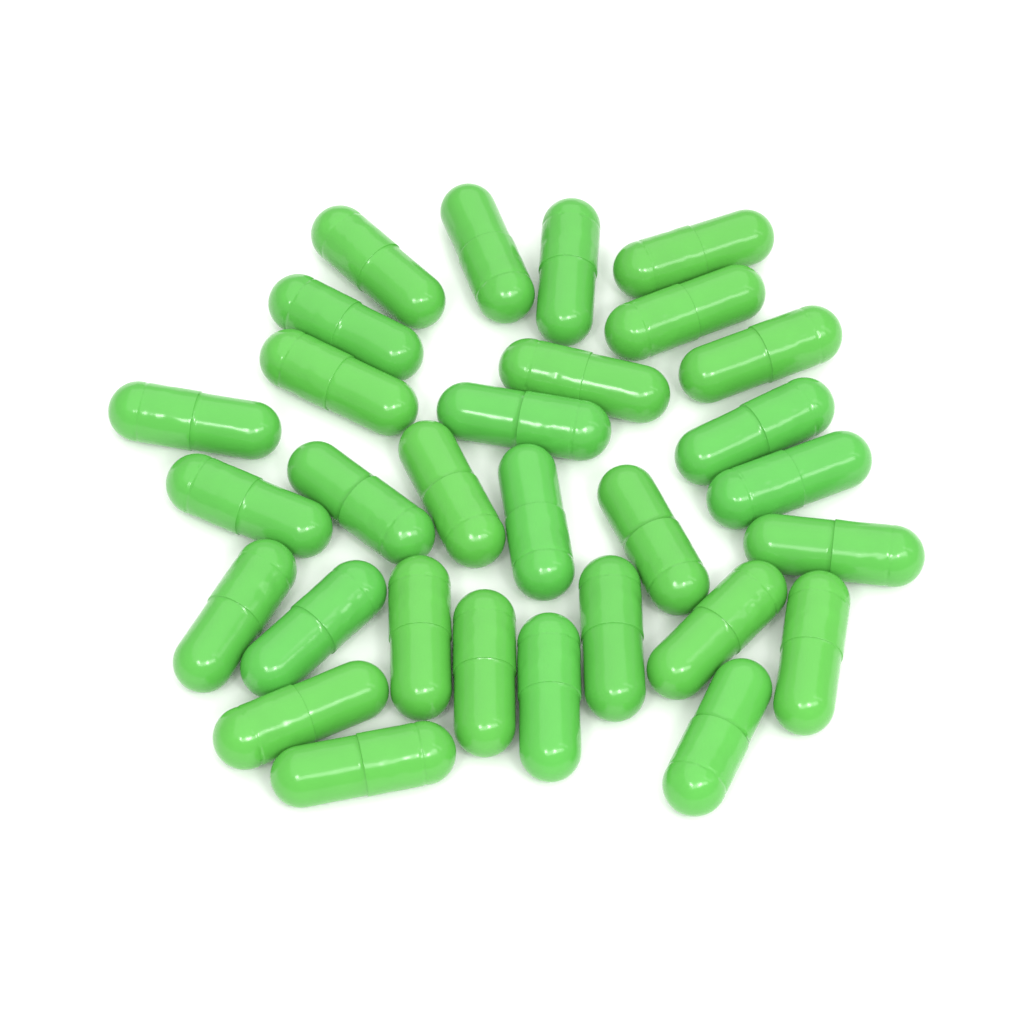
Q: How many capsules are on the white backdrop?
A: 30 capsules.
